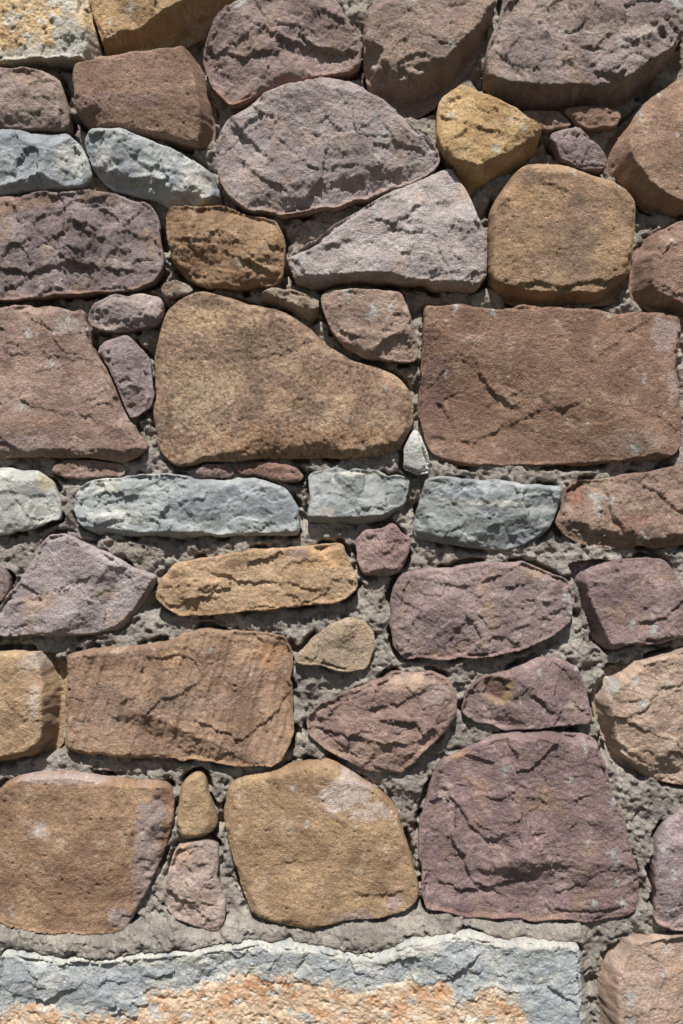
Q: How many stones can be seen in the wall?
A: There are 57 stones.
